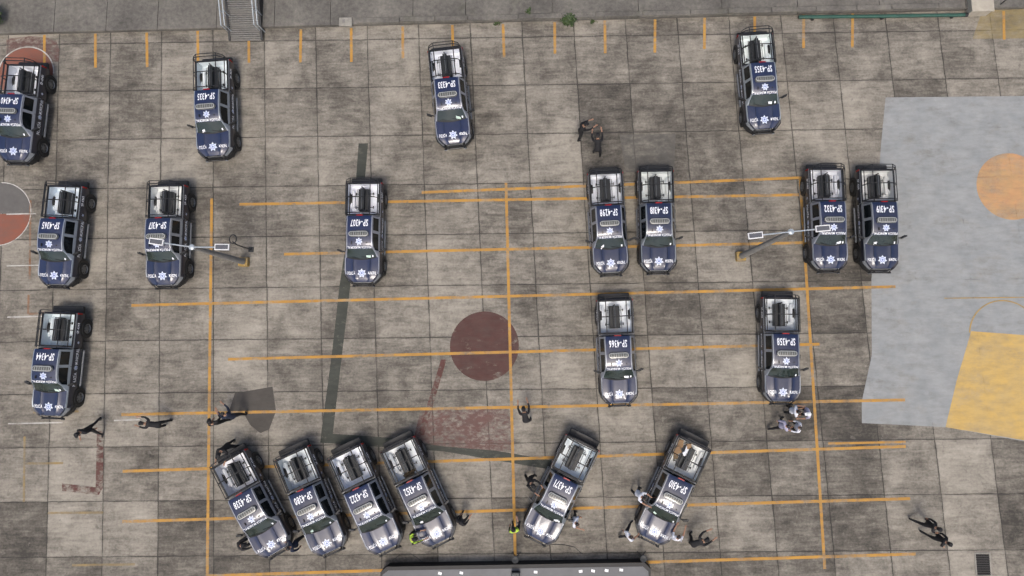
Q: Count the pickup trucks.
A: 20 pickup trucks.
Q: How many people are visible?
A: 25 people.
